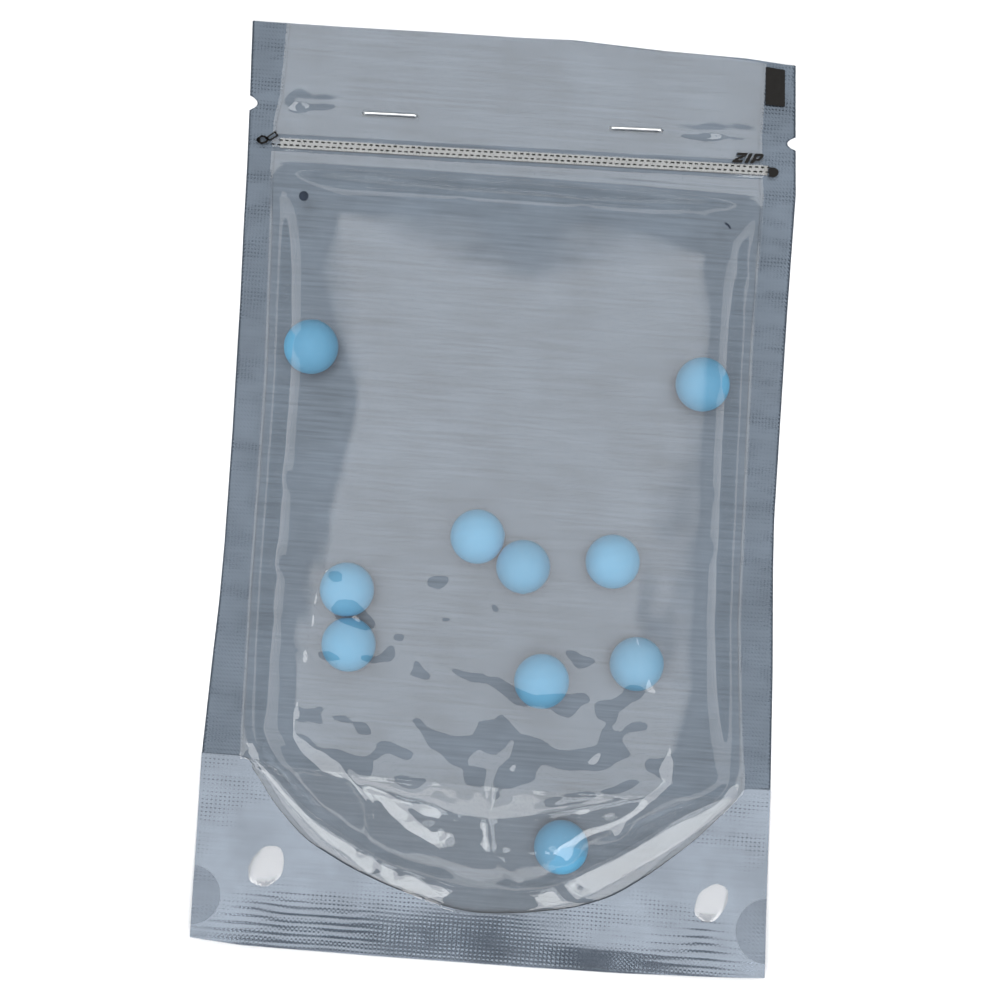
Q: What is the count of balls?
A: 10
